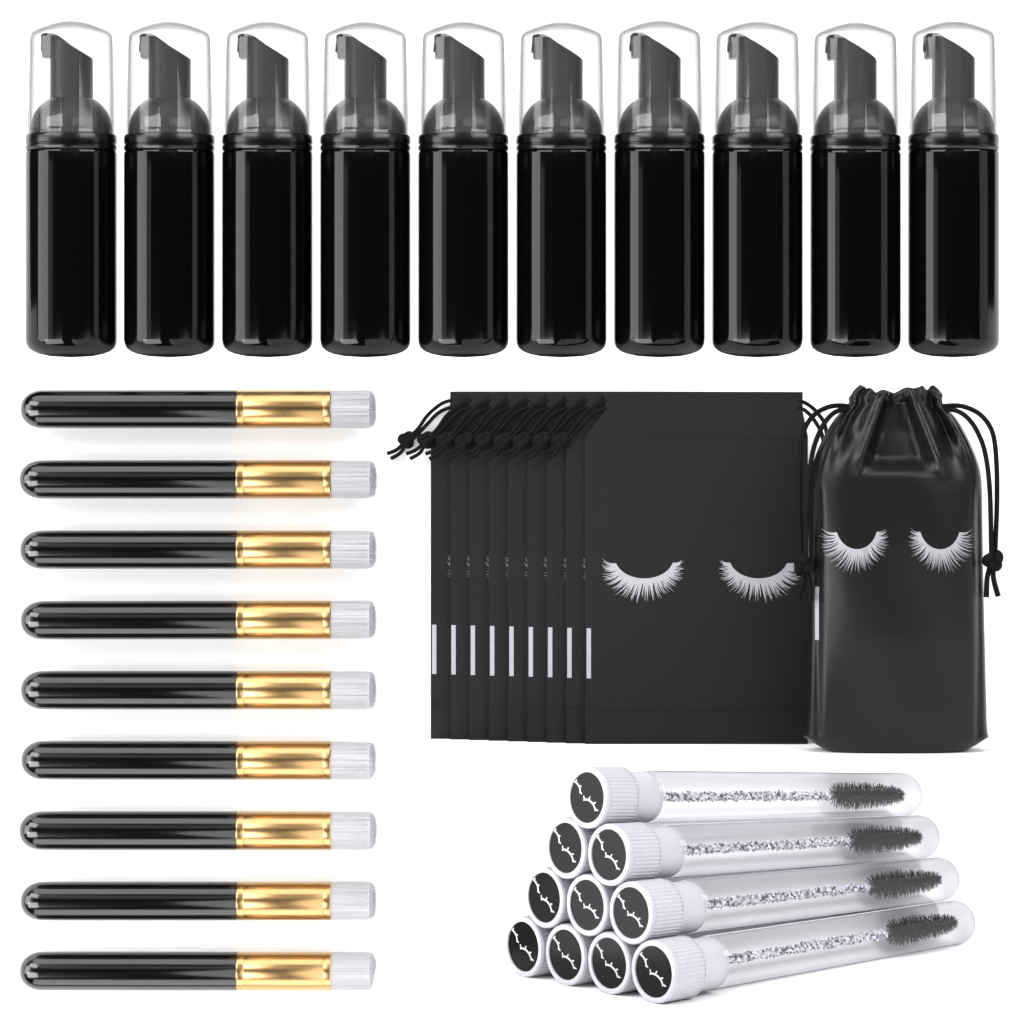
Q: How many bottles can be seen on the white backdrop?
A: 10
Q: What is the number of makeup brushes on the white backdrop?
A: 9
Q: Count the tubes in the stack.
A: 10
